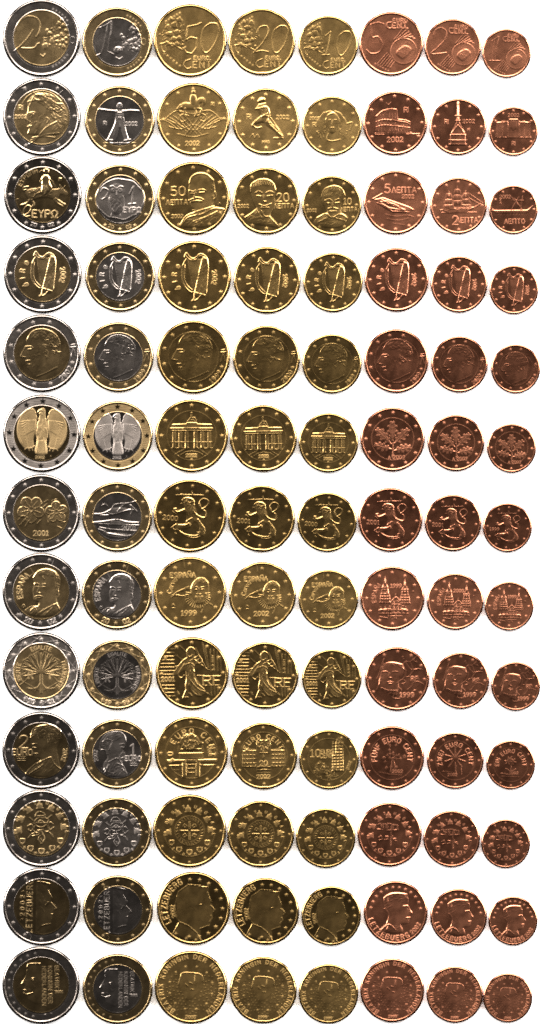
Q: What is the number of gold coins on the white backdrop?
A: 39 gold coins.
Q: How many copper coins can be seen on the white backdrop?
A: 39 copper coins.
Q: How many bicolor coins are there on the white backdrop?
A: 26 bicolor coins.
